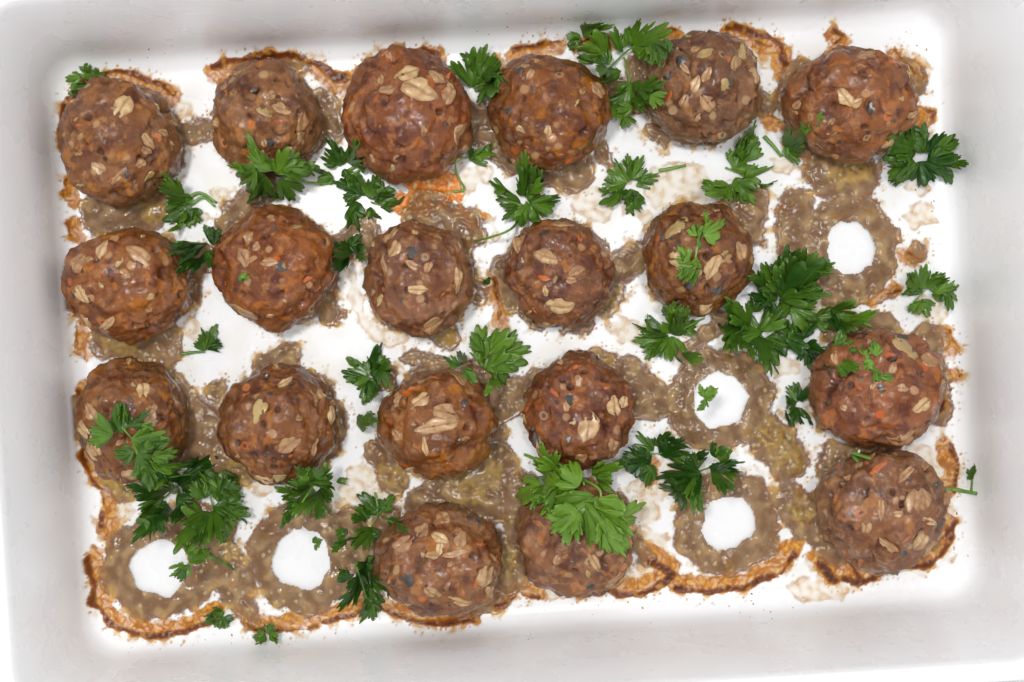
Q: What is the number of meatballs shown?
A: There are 19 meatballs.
